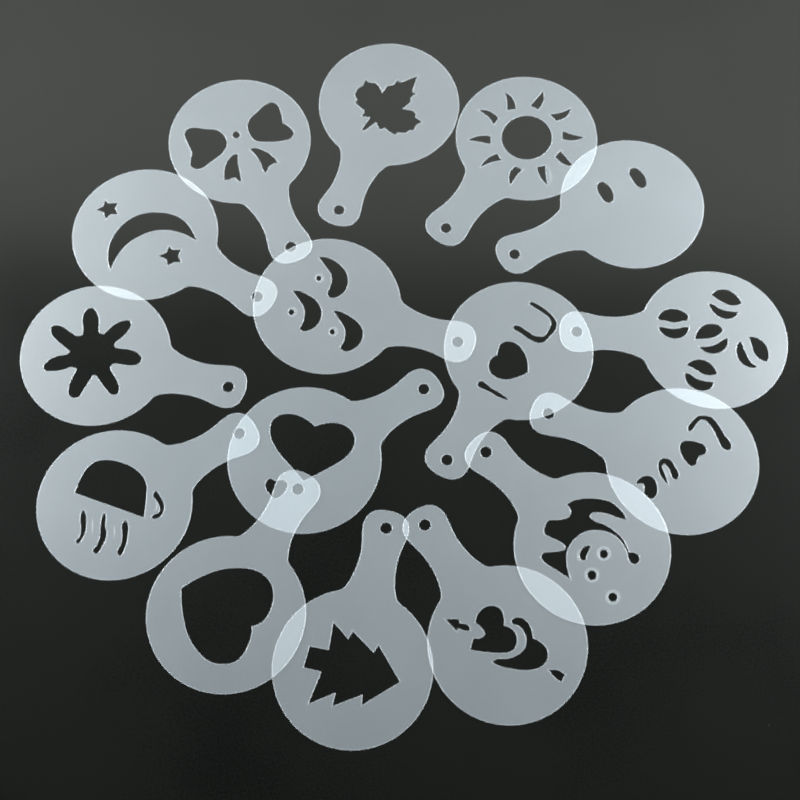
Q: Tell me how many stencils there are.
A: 16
